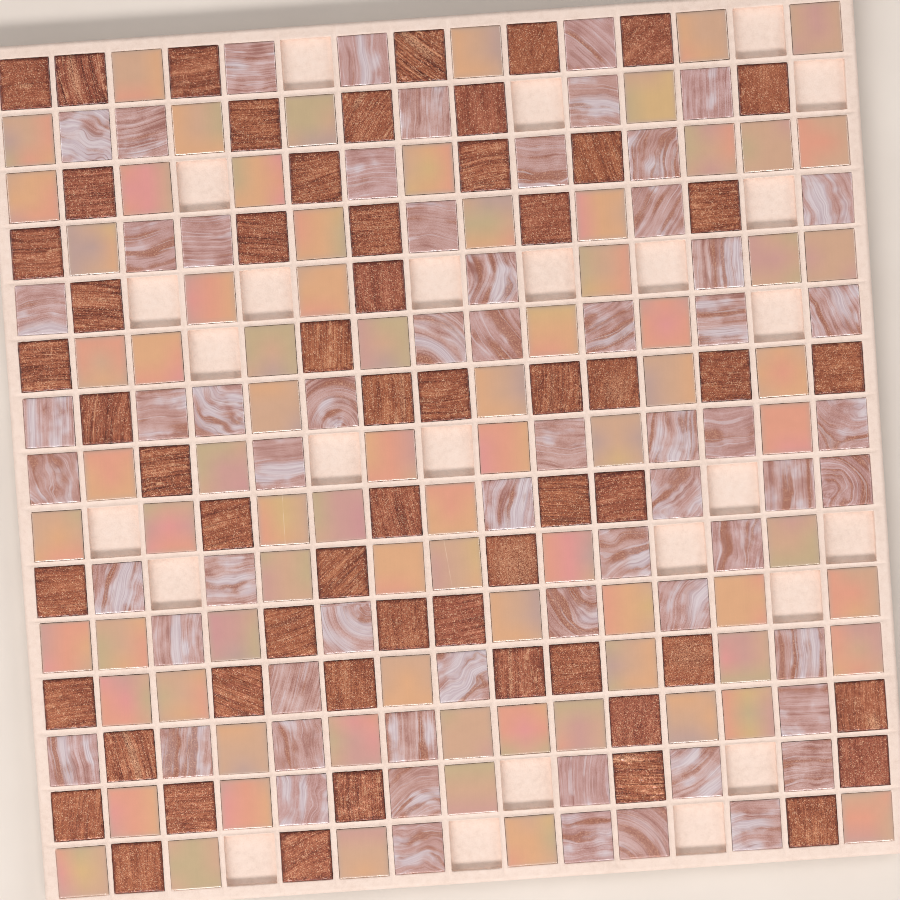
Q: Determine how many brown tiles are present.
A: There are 58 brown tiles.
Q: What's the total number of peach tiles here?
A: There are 78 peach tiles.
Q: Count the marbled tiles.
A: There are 63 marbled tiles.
